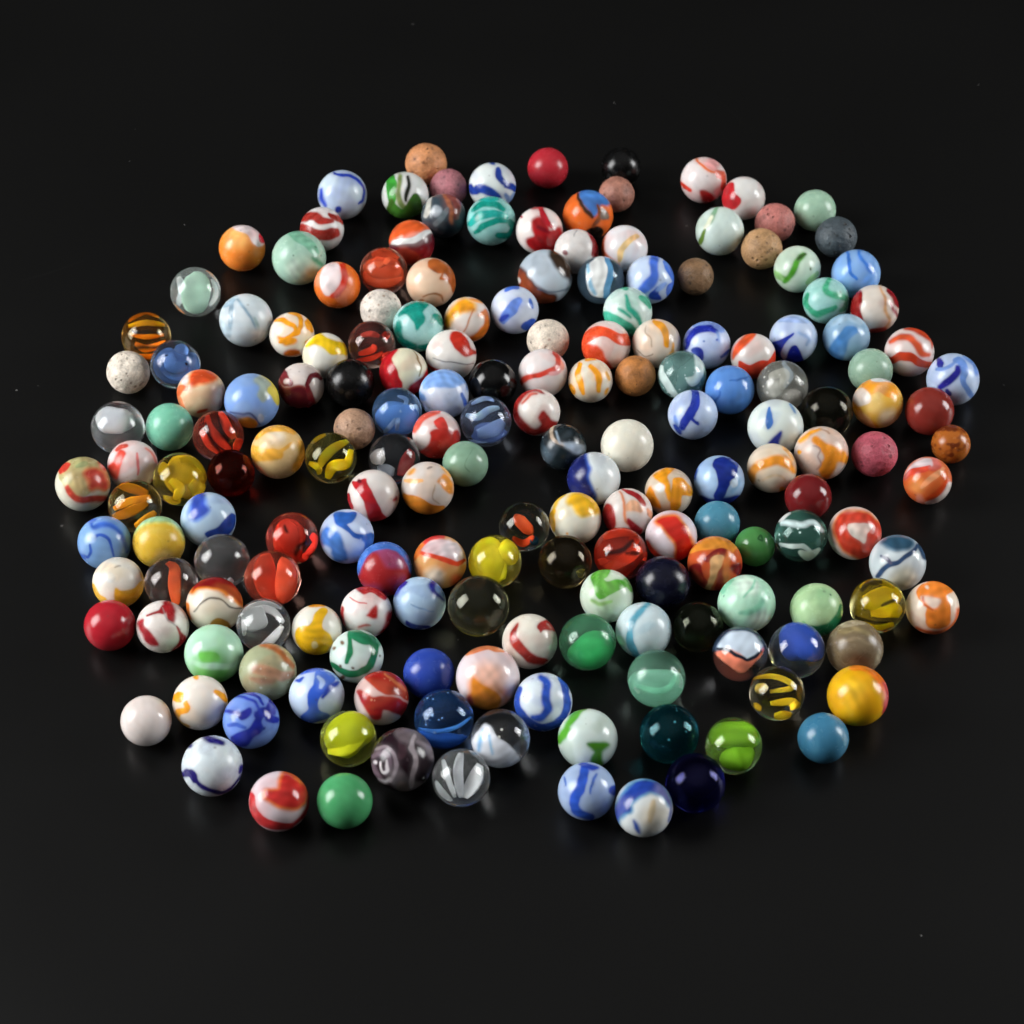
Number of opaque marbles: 139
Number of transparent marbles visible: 43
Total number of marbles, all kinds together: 182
